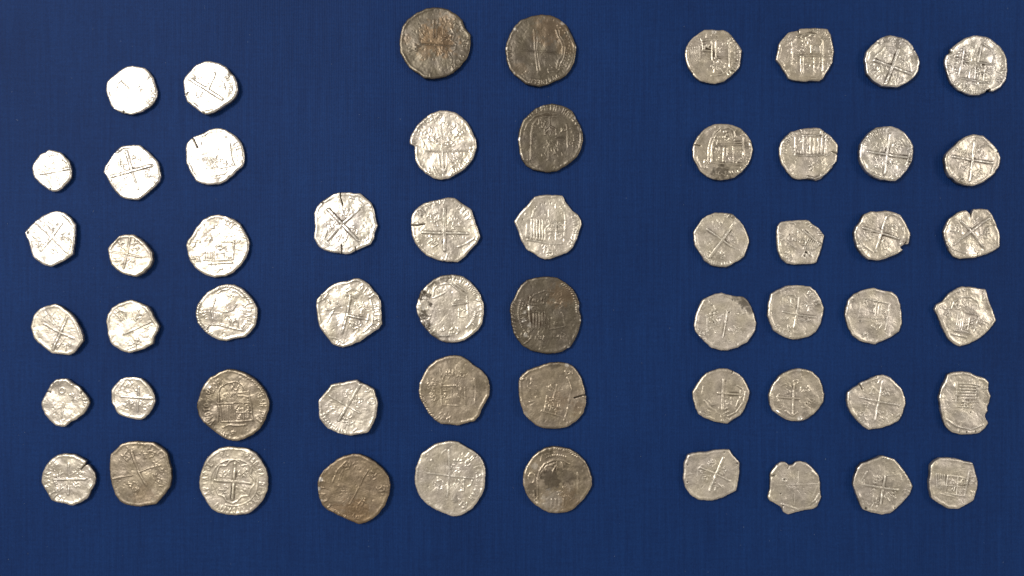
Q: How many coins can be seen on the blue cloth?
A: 57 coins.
